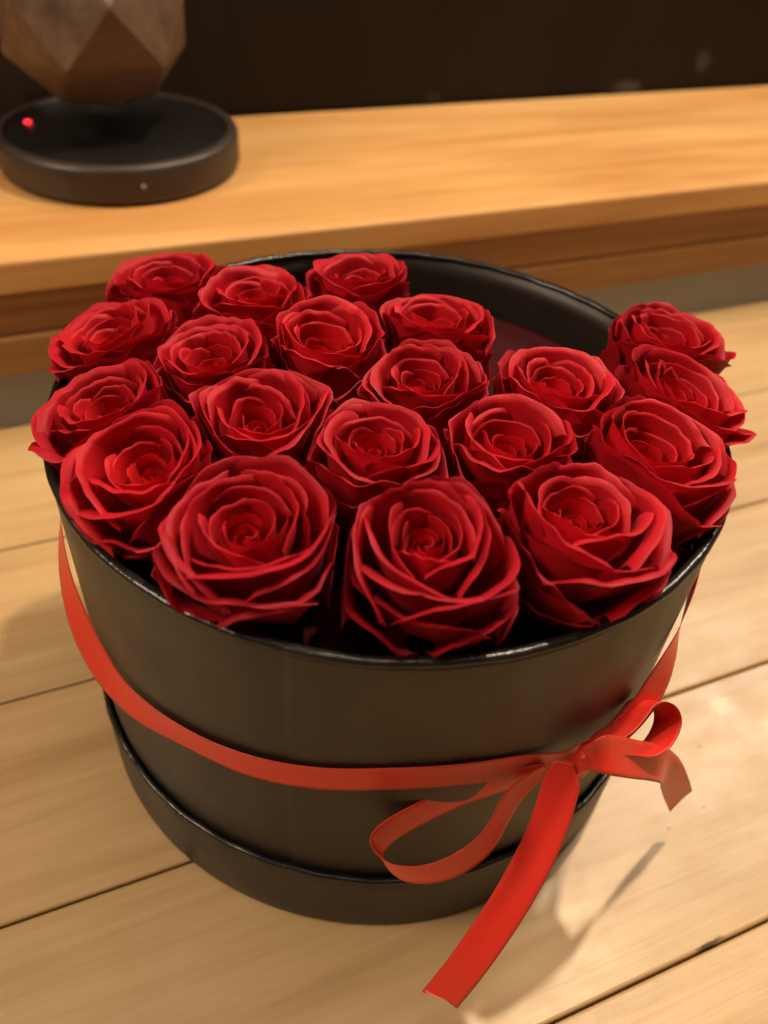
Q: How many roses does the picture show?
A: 20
